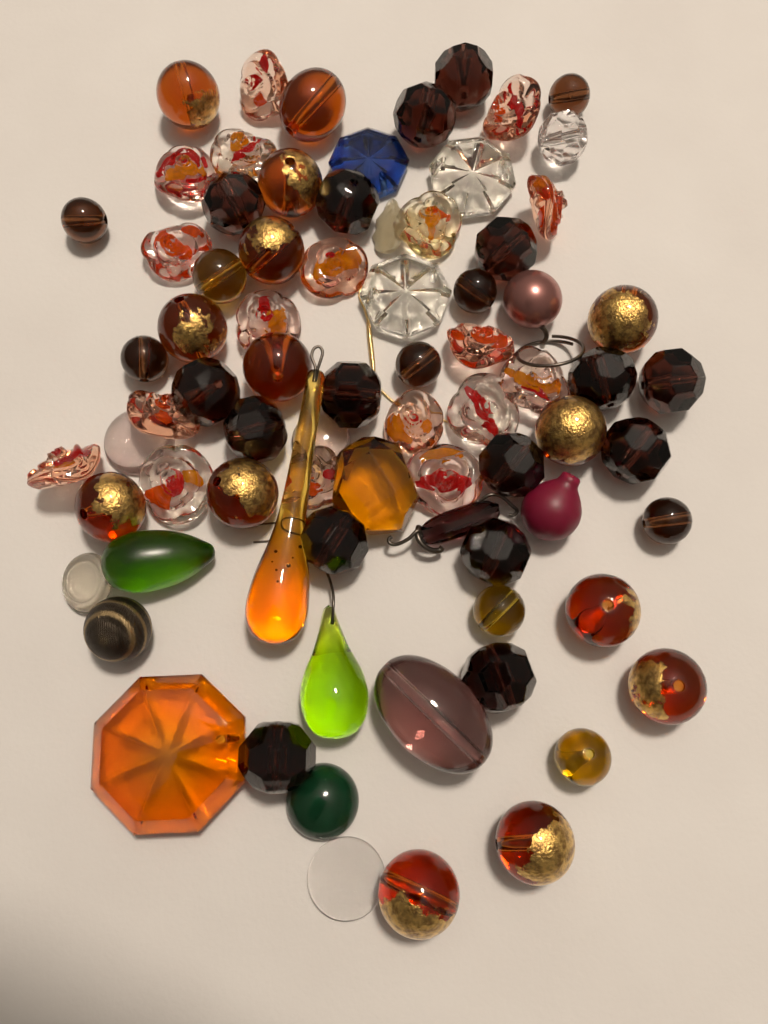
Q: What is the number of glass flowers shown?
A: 18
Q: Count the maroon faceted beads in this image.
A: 16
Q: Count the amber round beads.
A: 14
